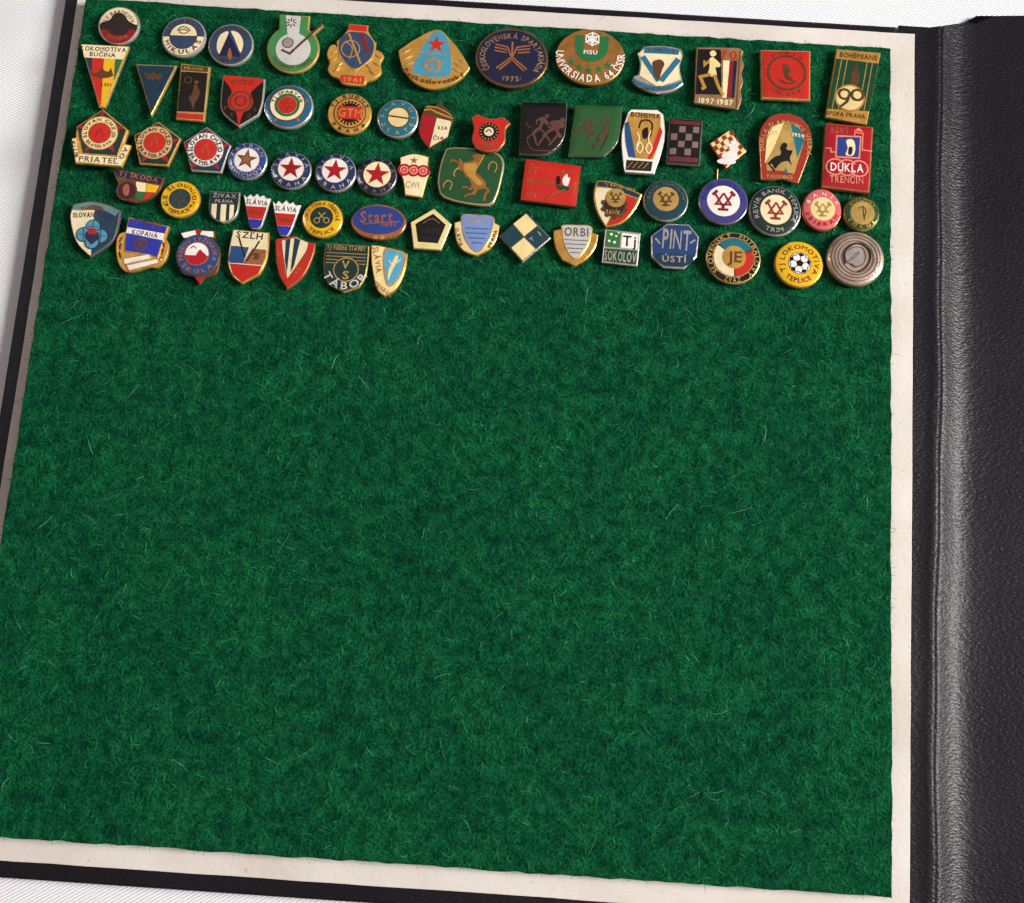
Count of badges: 67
